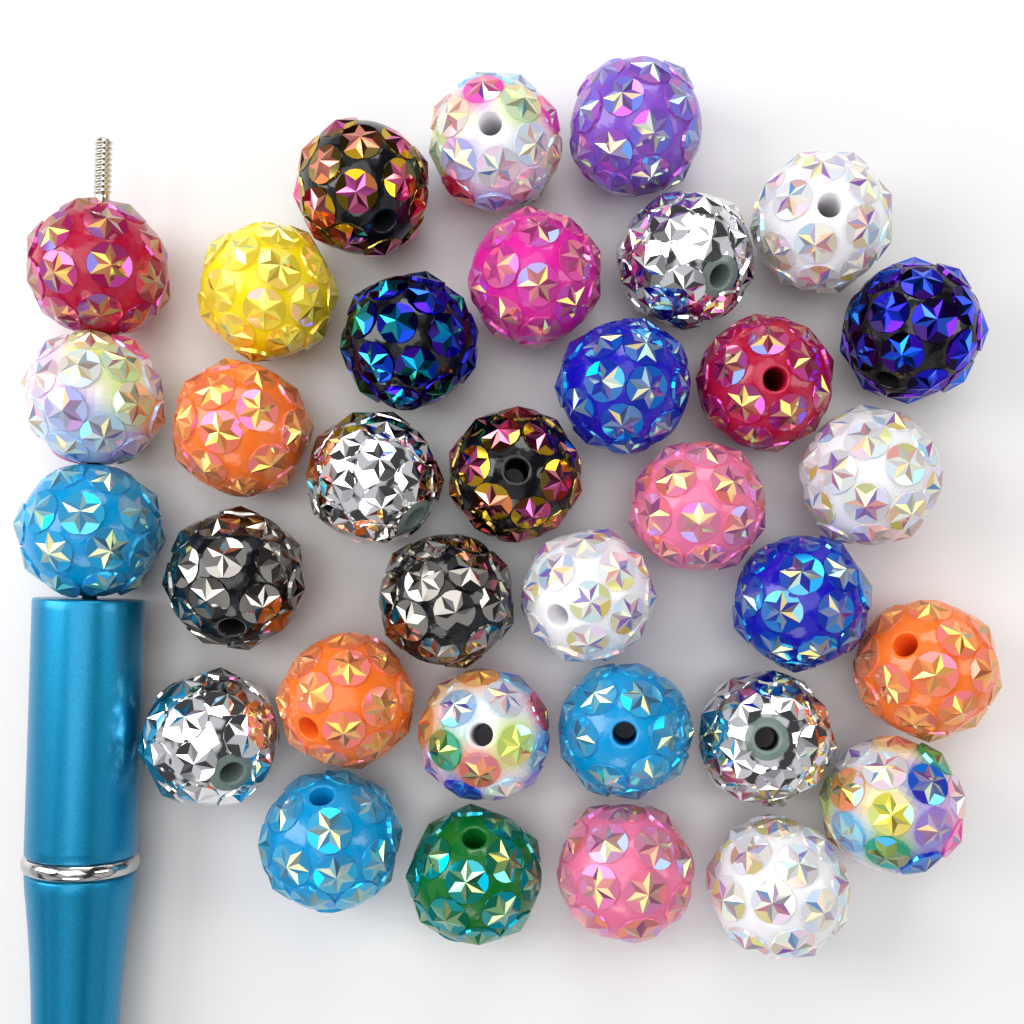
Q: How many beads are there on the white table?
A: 34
